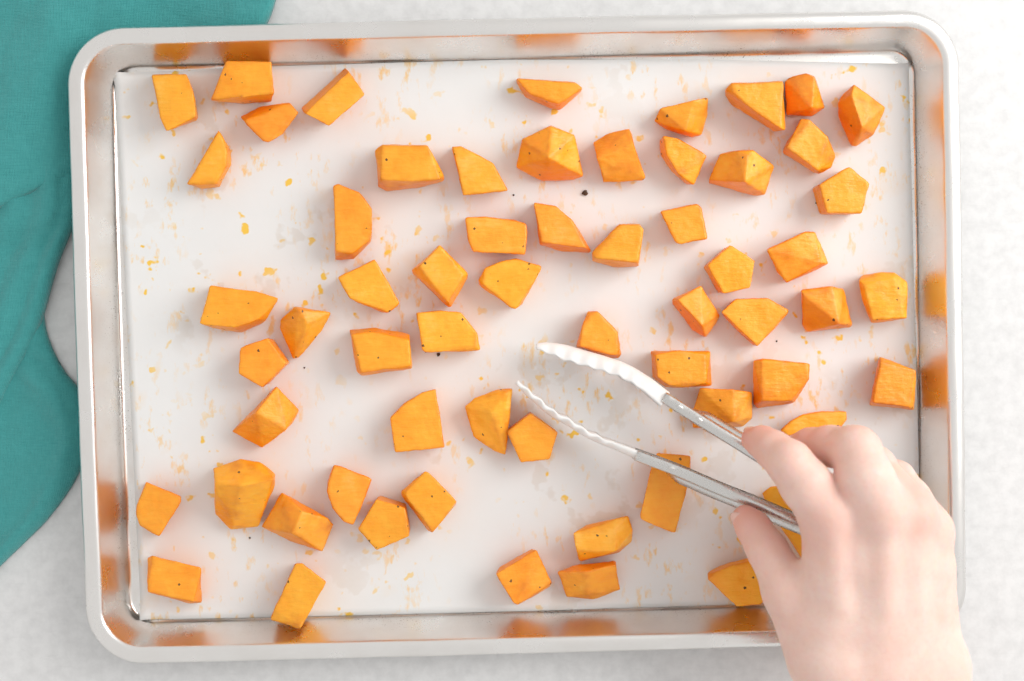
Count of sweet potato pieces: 61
